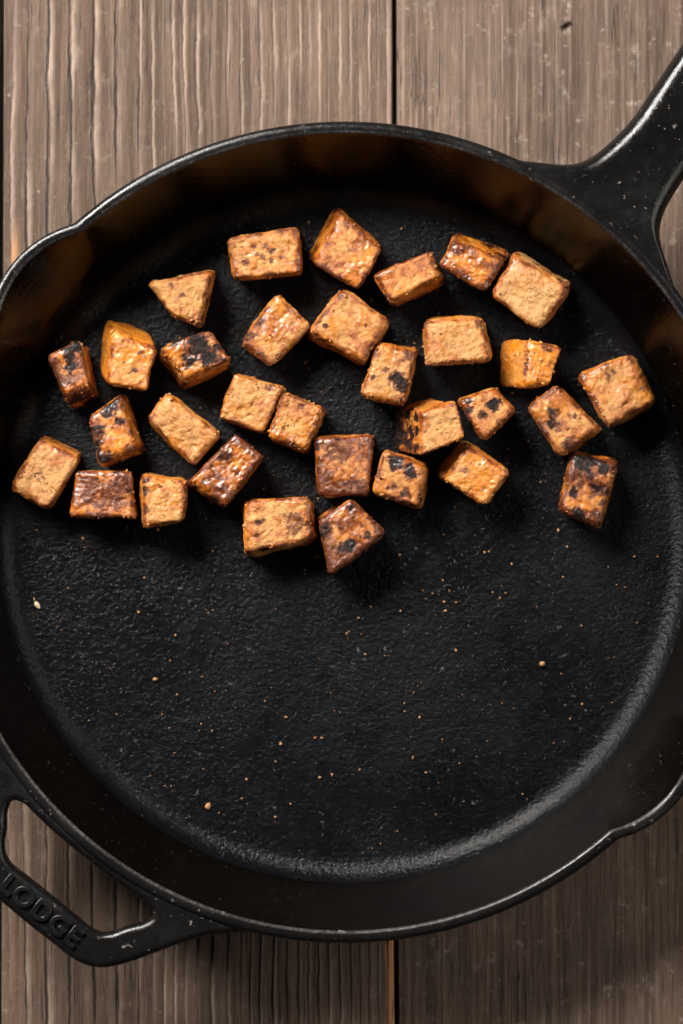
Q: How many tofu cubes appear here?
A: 32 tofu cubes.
